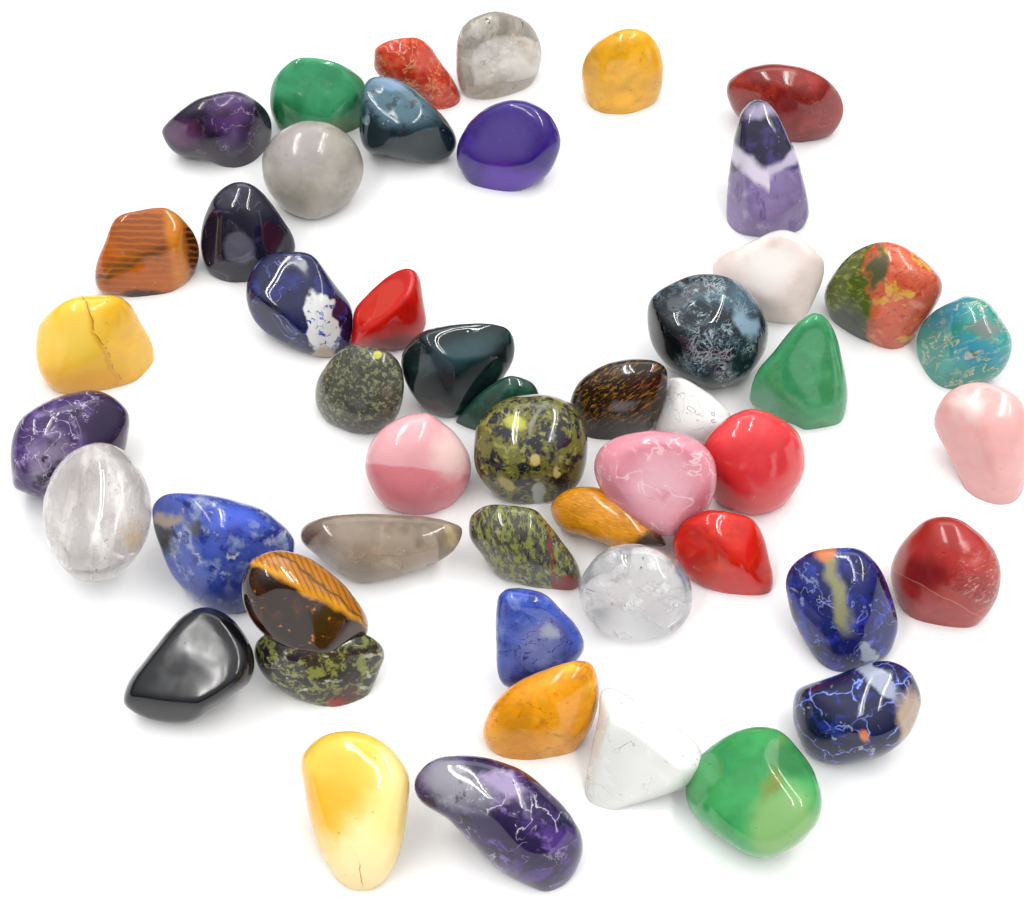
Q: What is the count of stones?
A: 50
